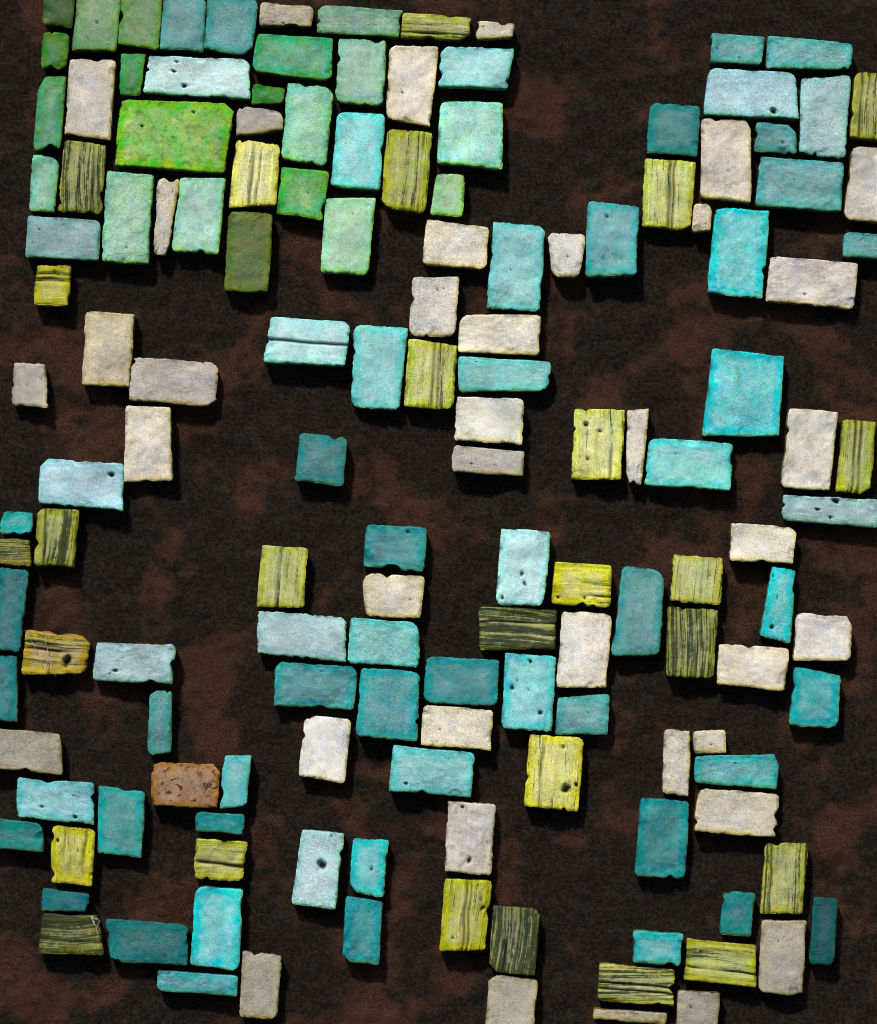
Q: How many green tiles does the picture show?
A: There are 20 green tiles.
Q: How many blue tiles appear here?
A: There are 60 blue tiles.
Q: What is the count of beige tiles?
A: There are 40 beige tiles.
